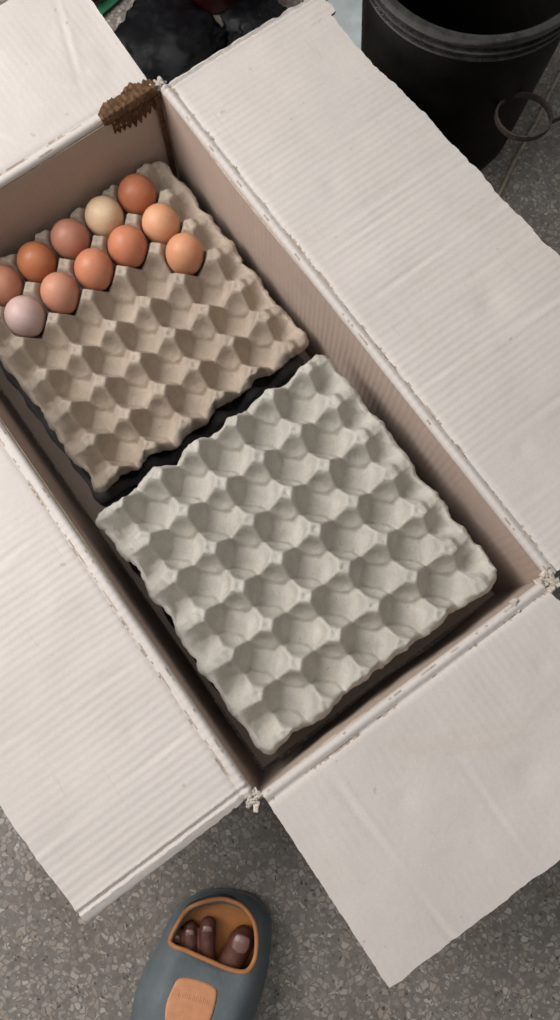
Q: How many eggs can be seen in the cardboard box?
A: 11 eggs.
